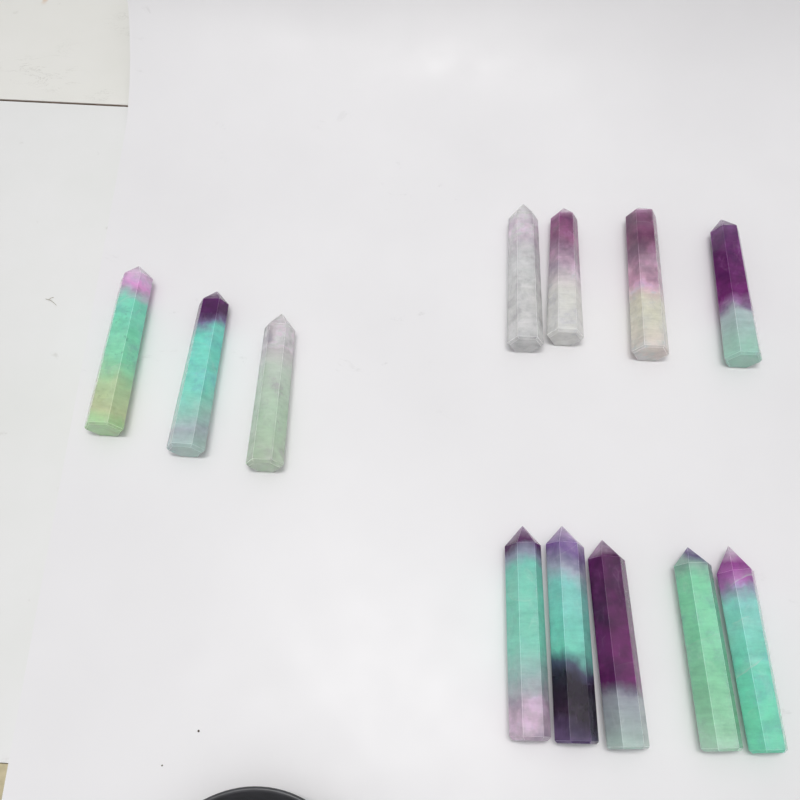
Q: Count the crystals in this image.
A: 12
